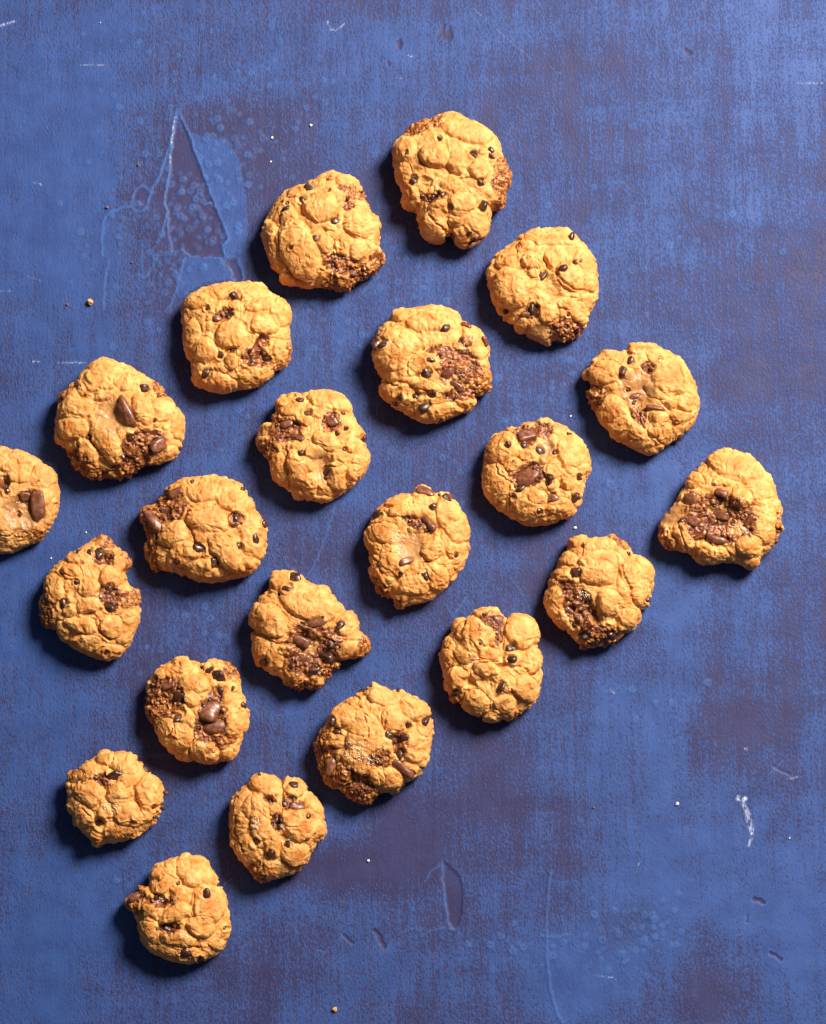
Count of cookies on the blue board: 22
